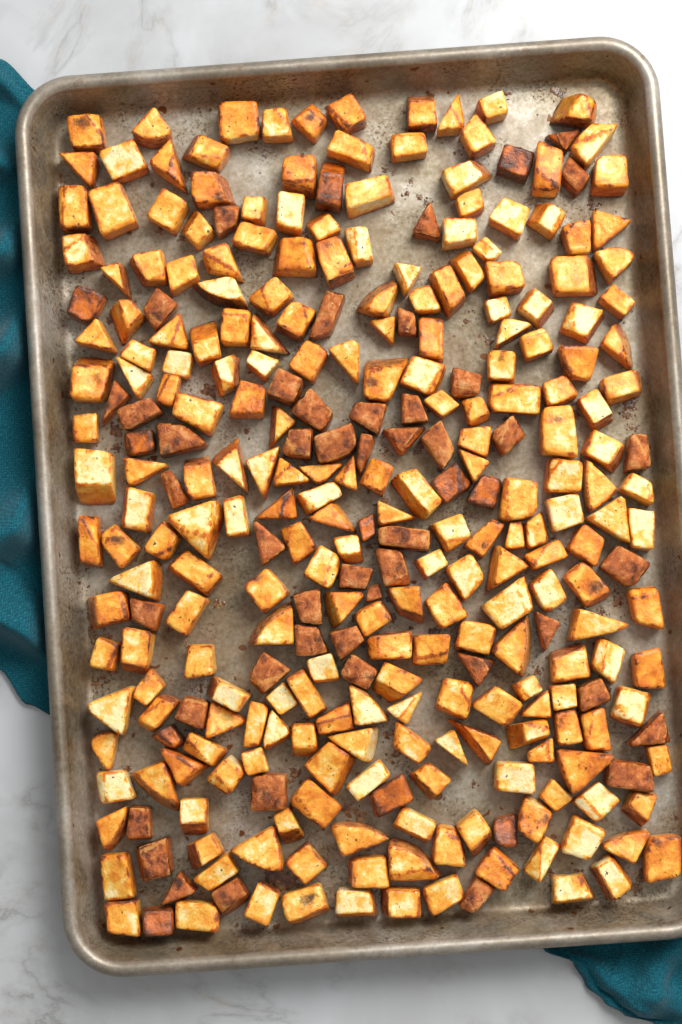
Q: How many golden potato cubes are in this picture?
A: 183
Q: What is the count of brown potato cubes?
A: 49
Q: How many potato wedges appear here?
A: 65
